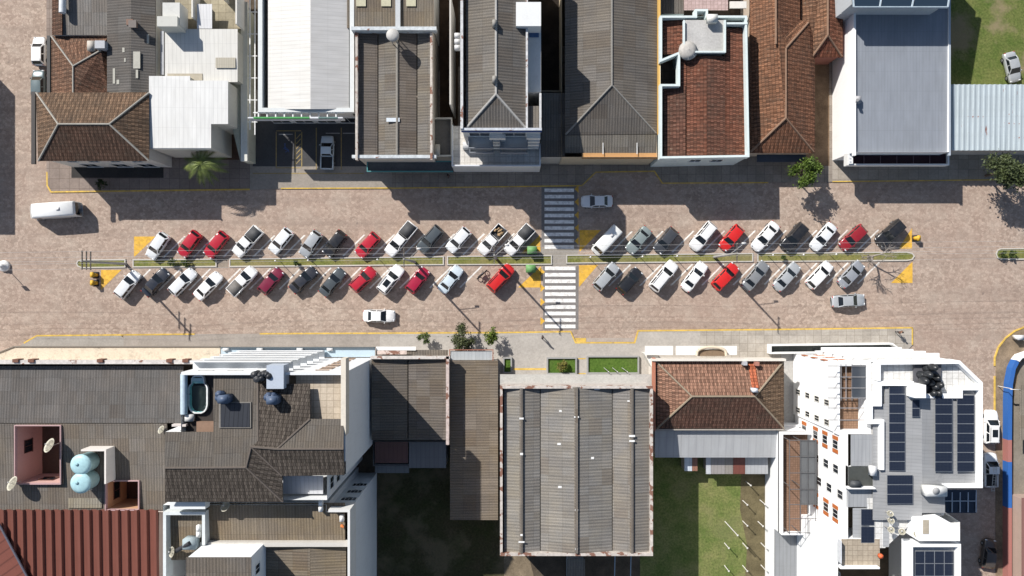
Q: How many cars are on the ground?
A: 47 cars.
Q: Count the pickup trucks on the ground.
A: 7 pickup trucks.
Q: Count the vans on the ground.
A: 2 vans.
